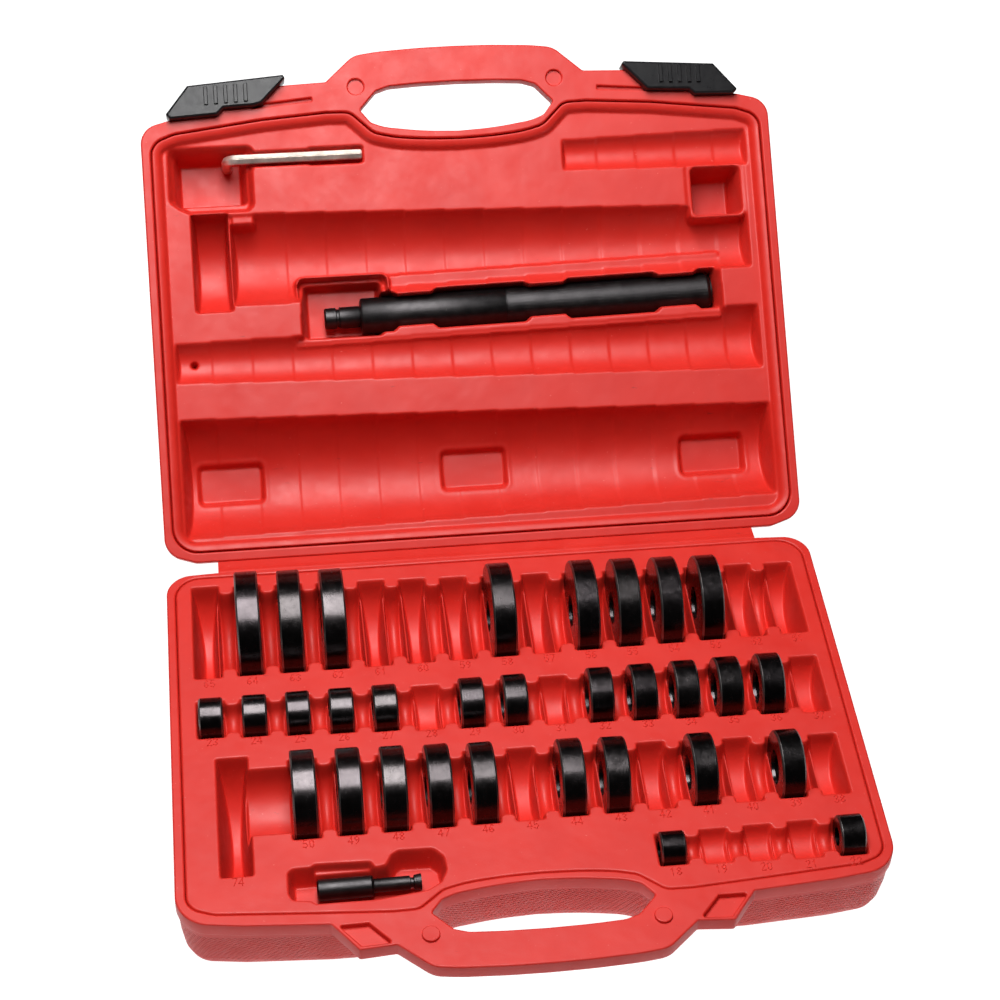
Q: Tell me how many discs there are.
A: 31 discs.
